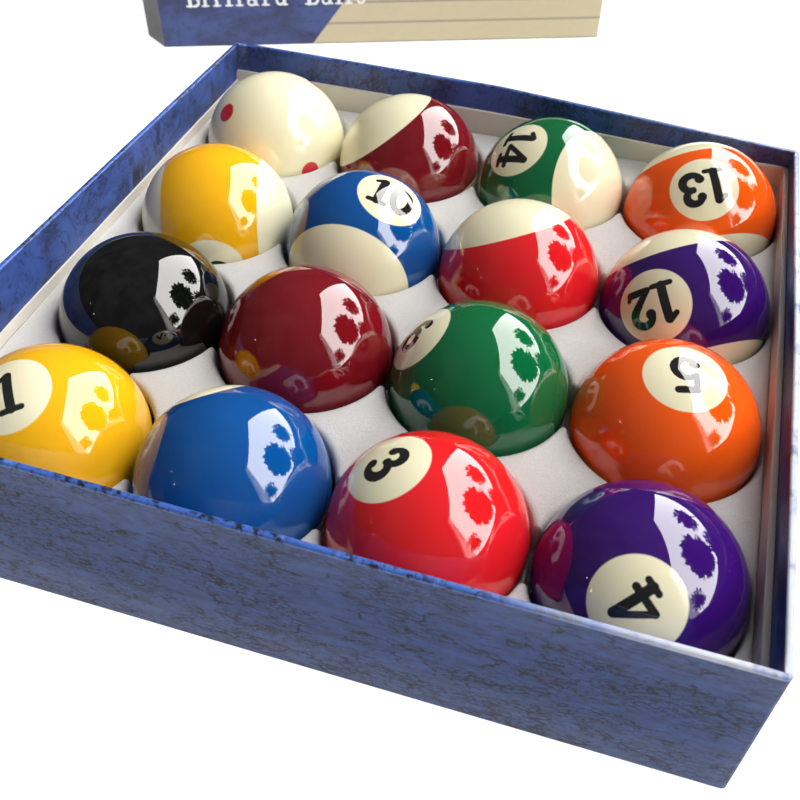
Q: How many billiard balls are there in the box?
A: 16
